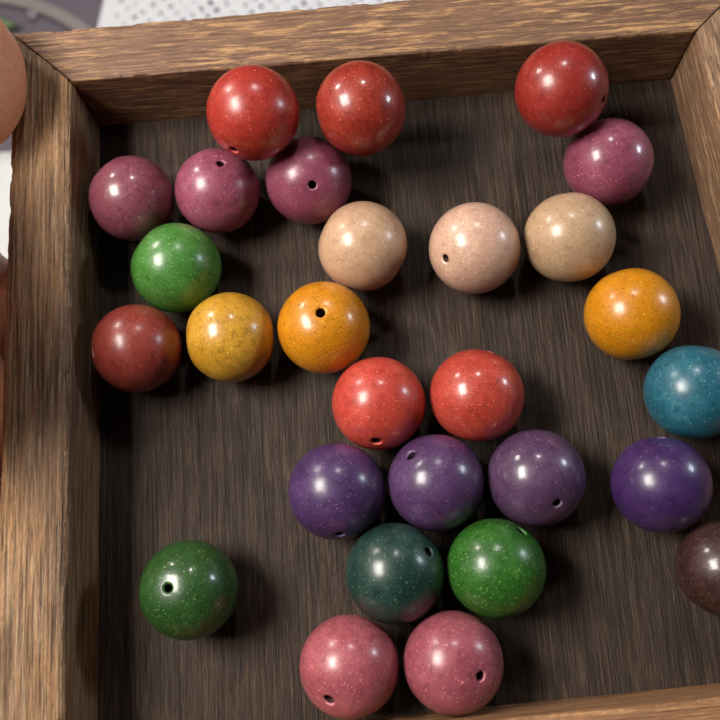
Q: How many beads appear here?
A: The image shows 28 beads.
